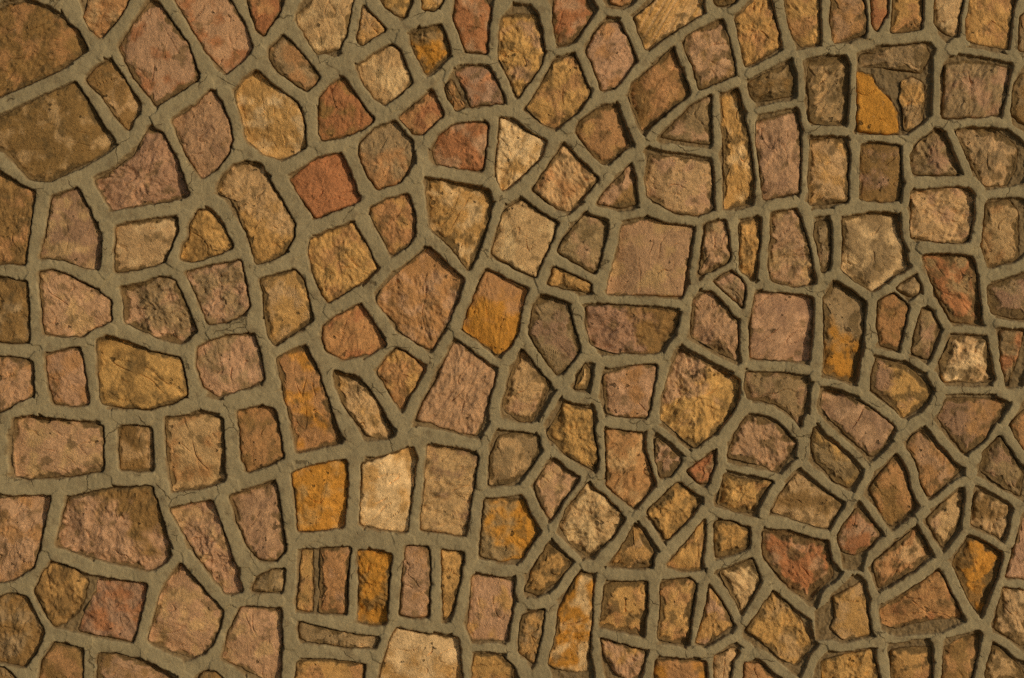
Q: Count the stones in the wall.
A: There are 194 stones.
